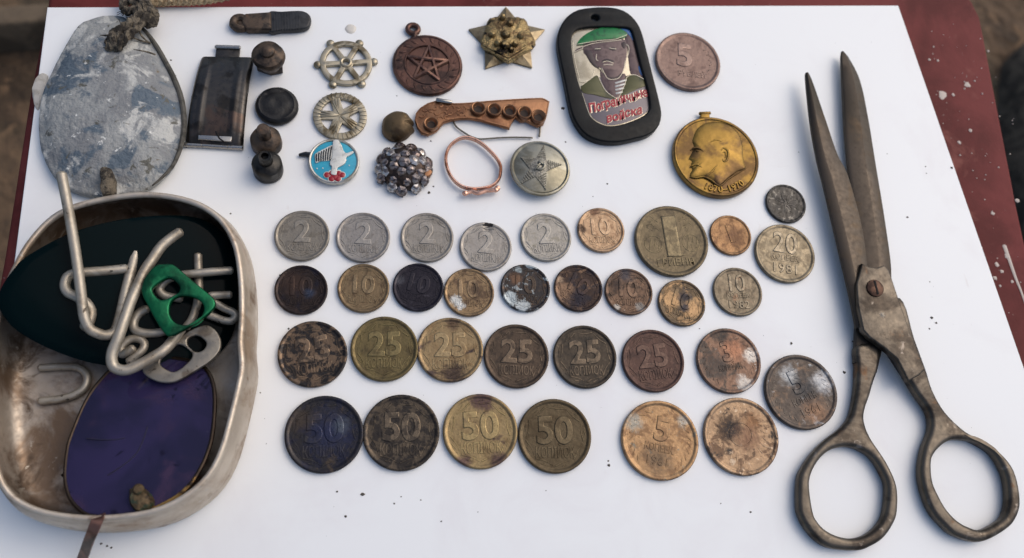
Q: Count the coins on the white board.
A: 34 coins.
